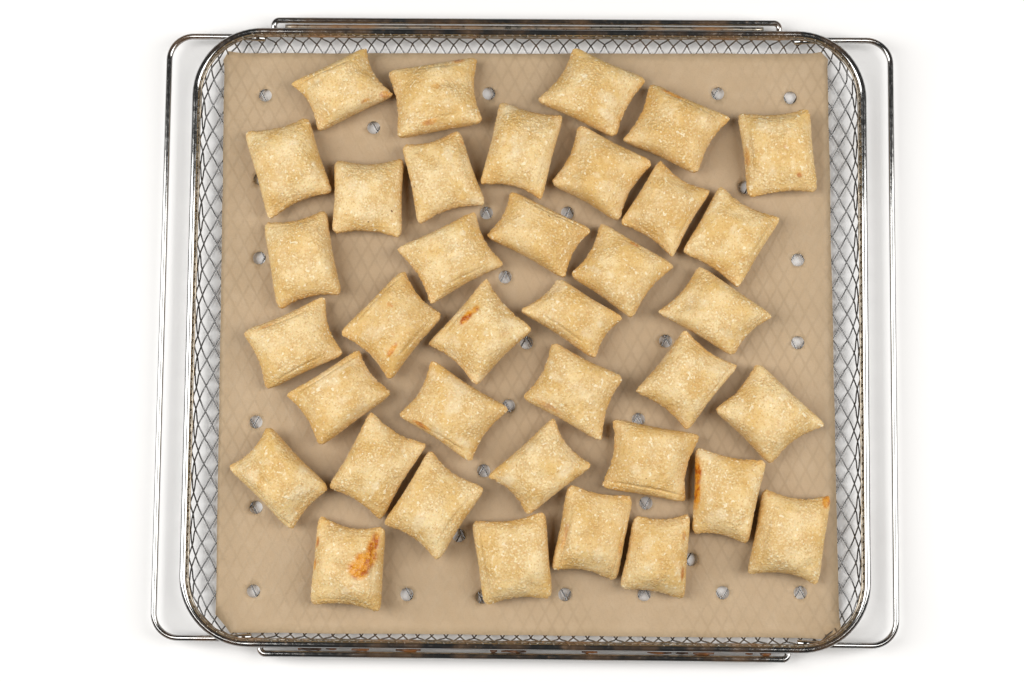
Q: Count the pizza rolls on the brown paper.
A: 37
